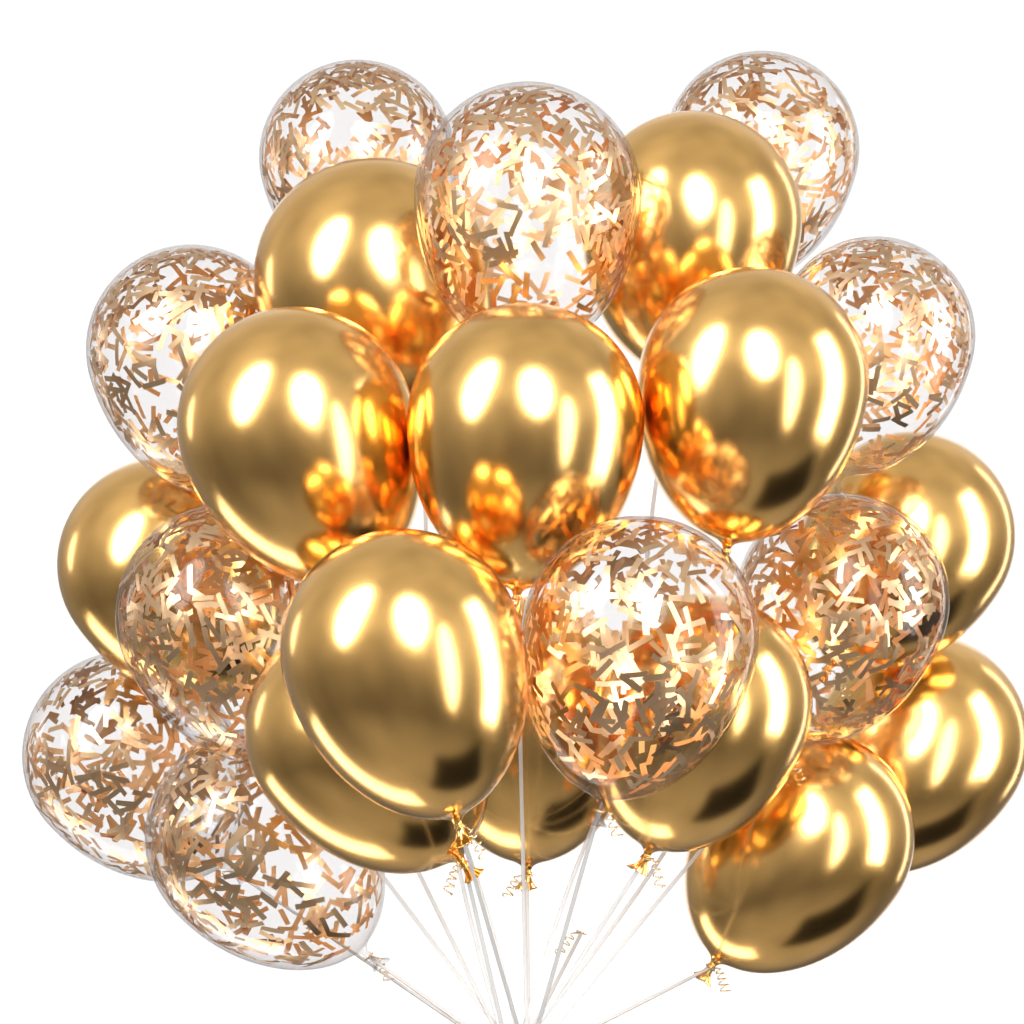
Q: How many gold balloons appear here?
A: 13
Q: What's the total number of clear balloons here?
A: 10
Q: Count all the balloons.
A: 23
